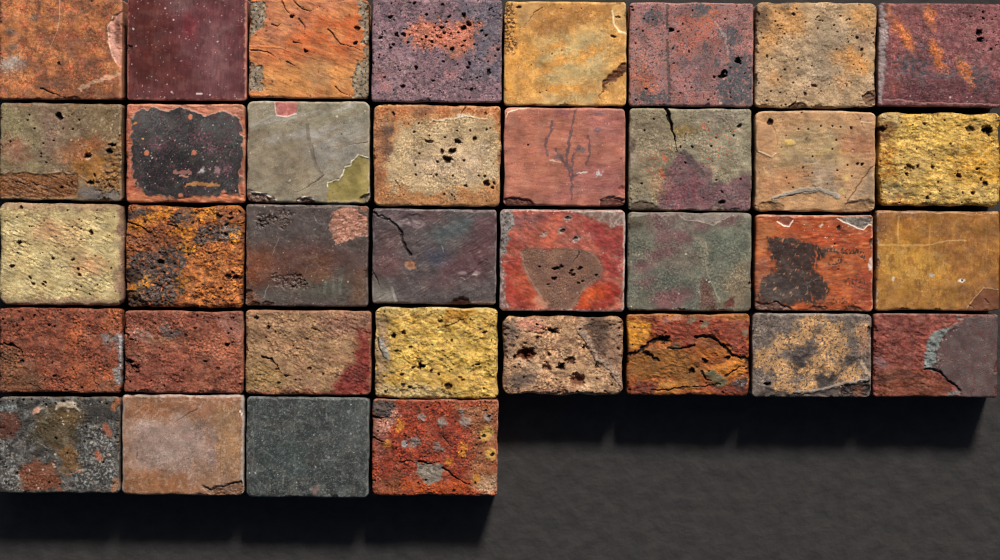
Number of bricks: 36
